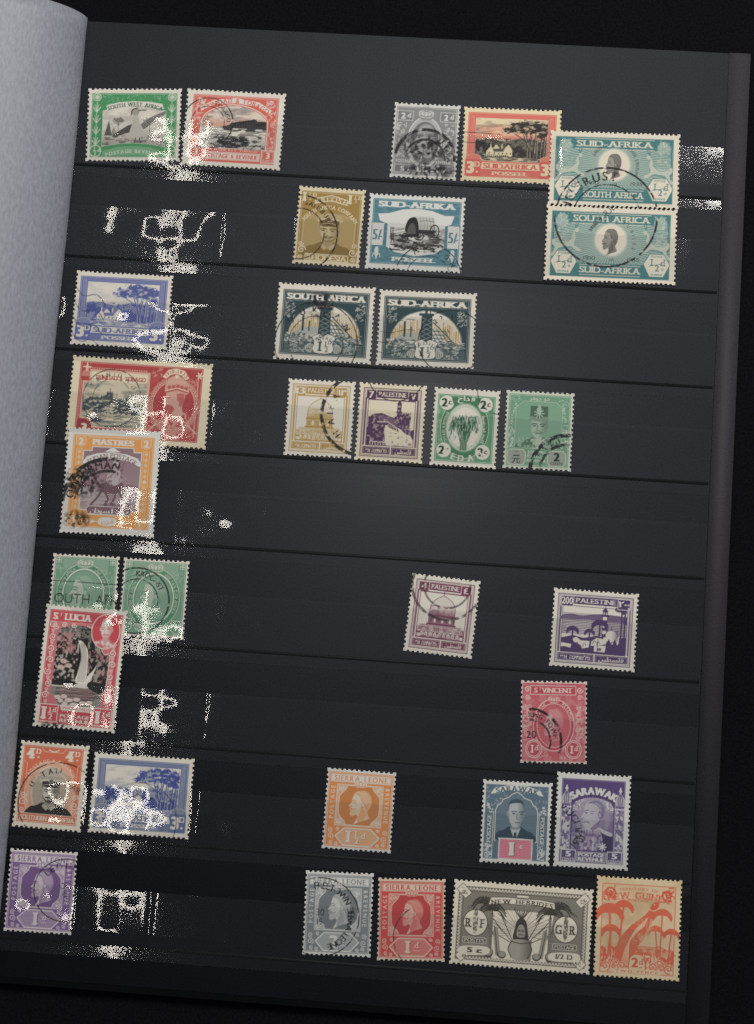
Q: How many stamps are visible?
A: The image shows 33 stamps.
